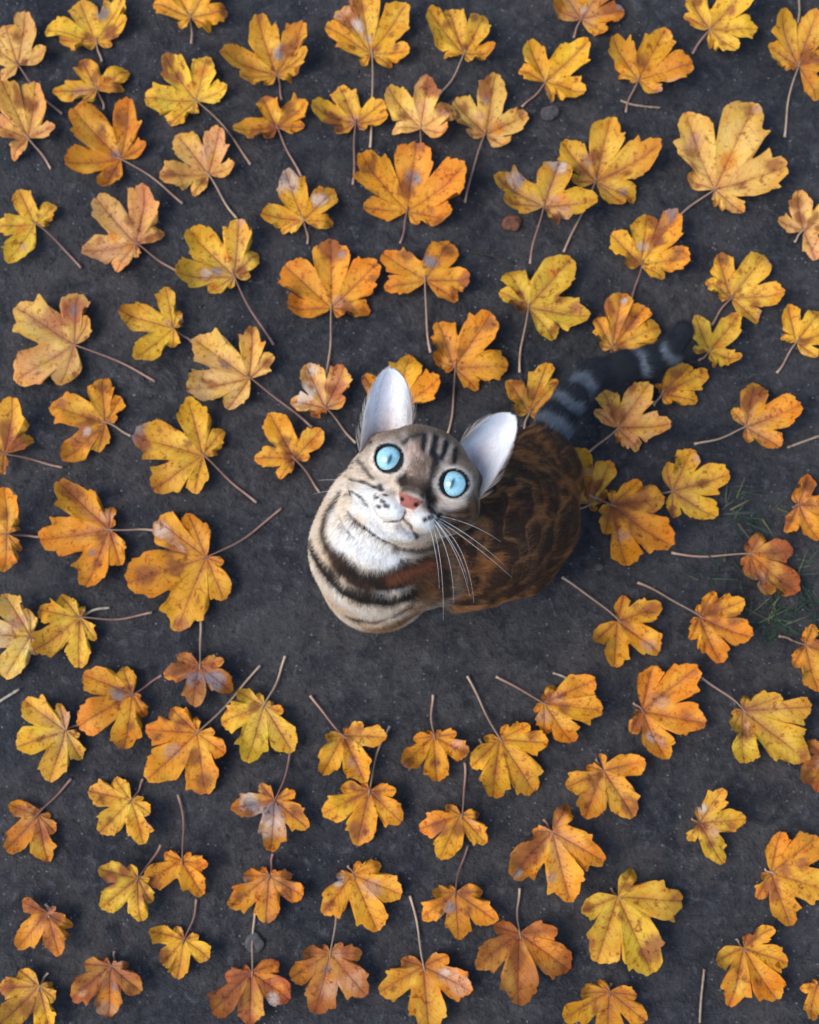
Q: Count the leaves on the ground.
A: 102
